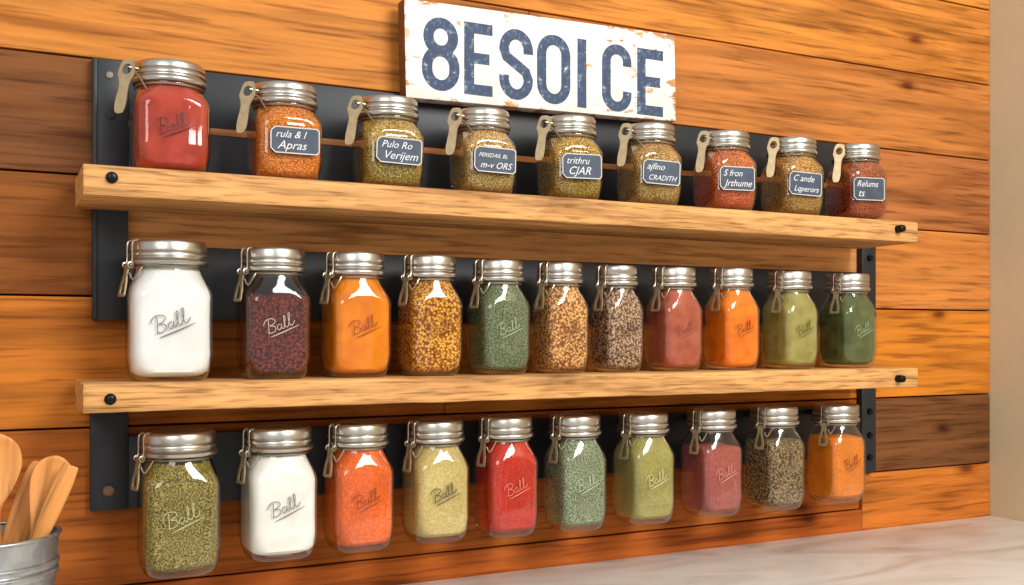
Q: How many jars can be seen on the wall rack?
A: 30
